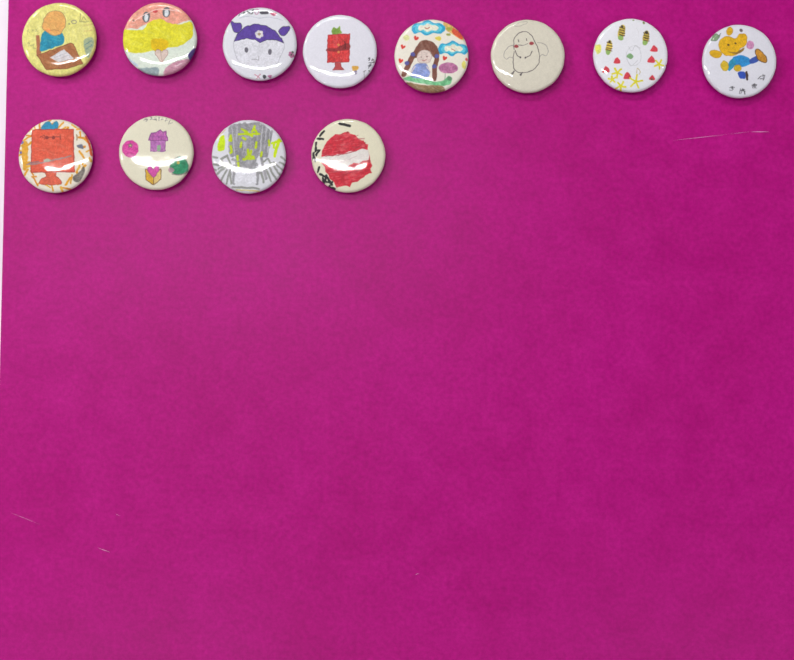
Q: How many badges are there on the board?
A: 12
